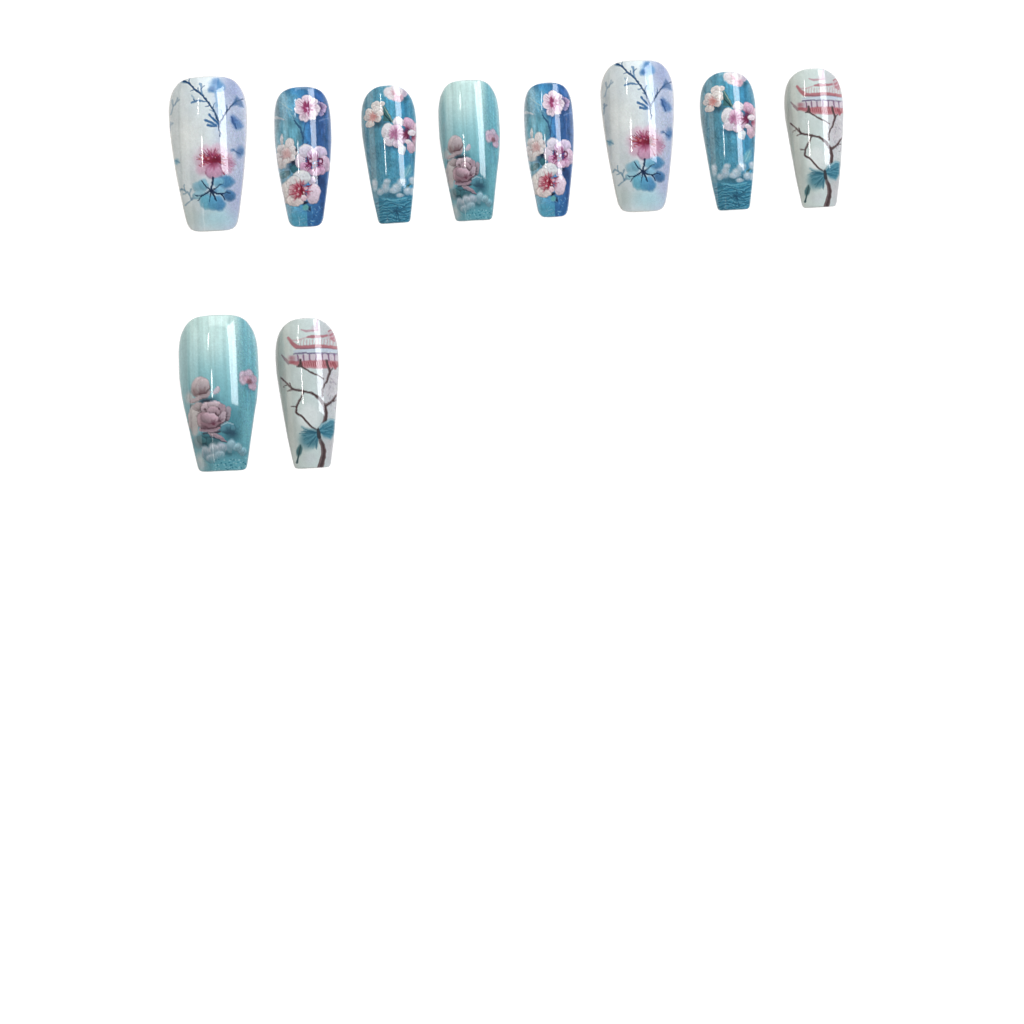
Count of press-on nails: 10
